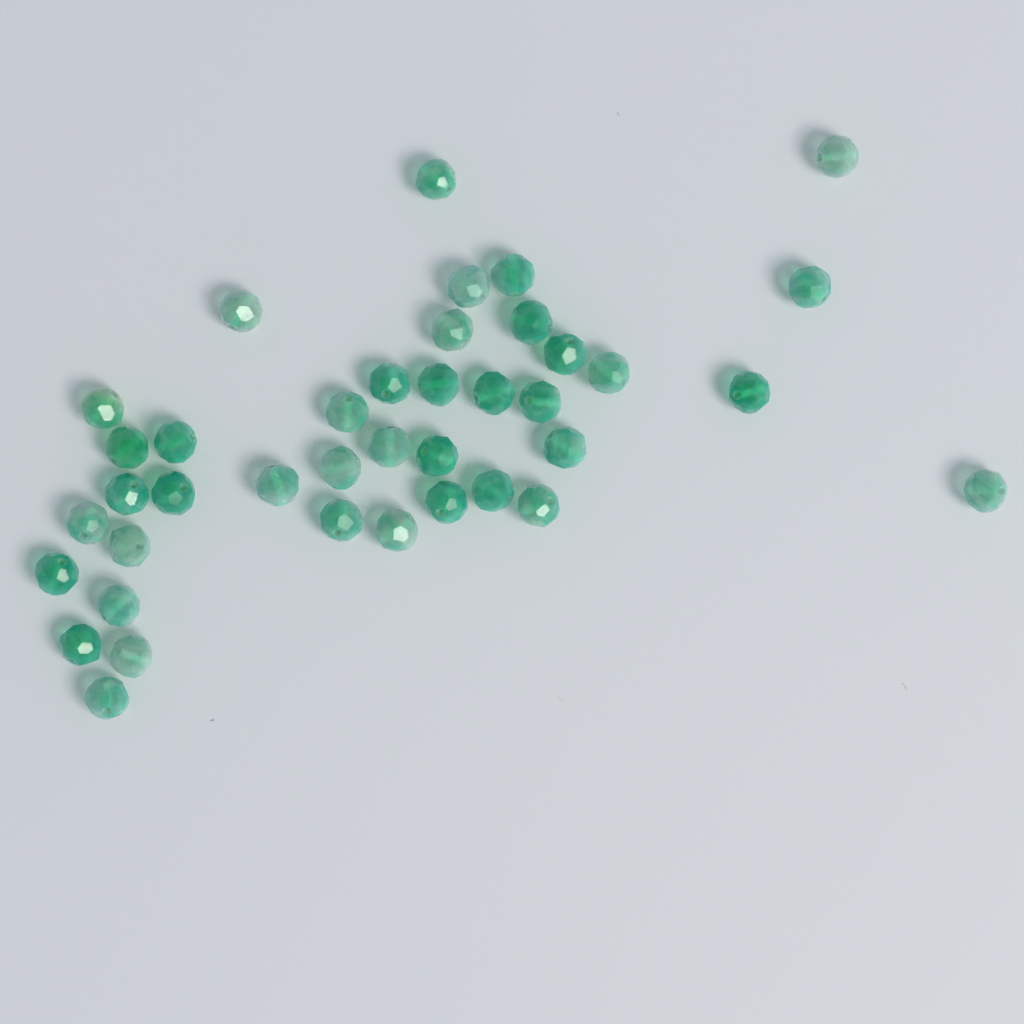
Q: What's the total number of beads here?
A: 39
